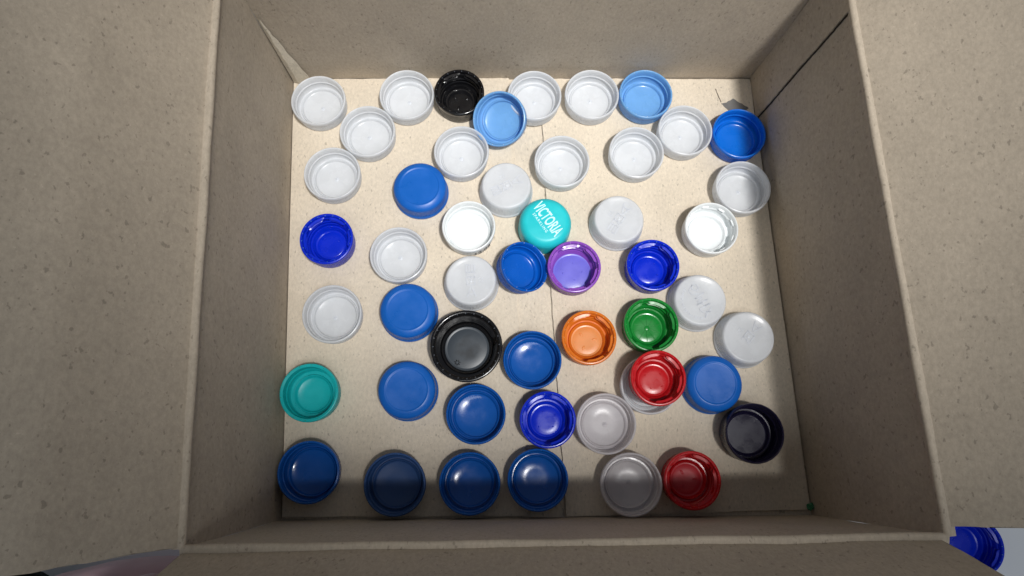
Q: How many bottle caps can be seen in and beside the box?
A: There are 51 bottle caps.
